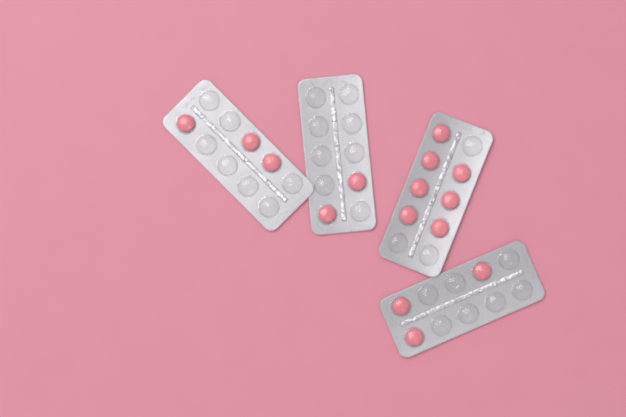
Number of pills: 15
